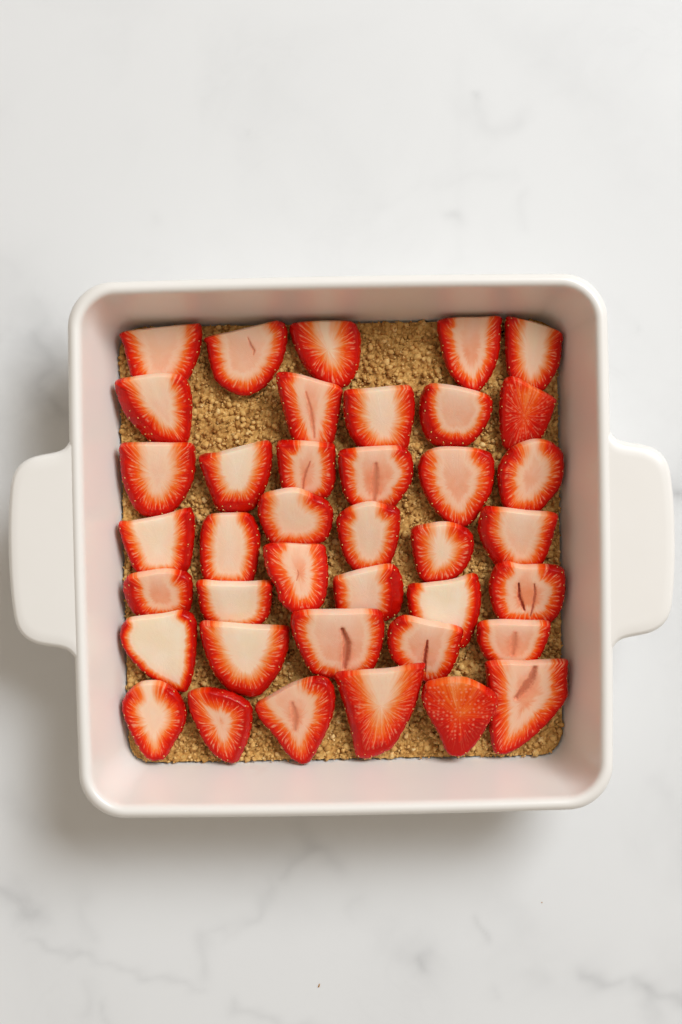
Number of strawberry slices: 39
